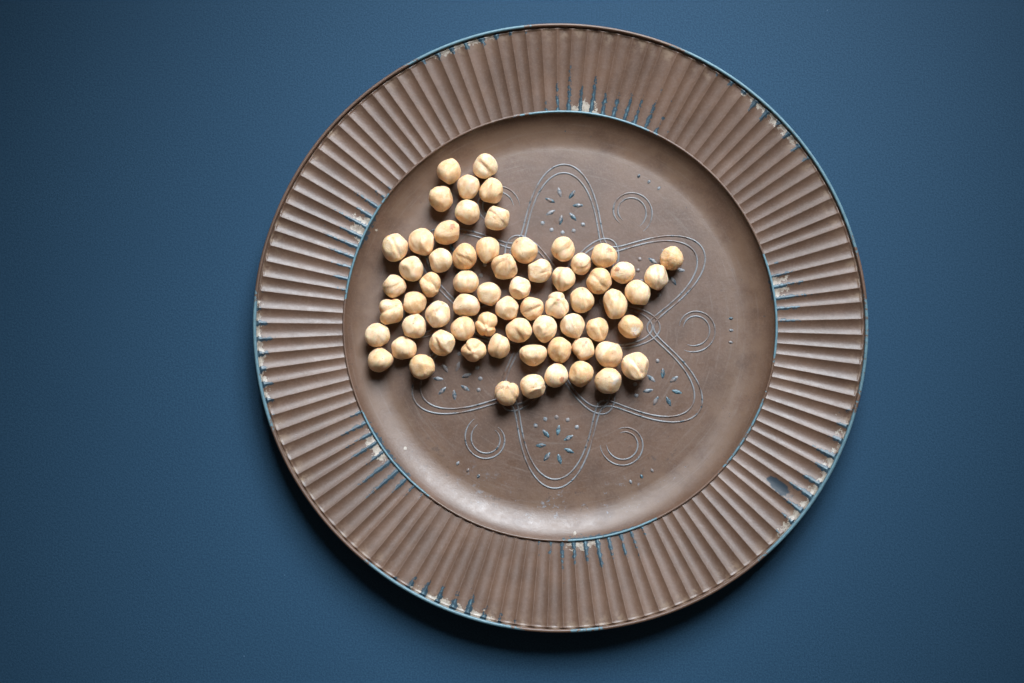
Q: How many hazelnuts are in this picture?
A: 65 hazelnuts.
